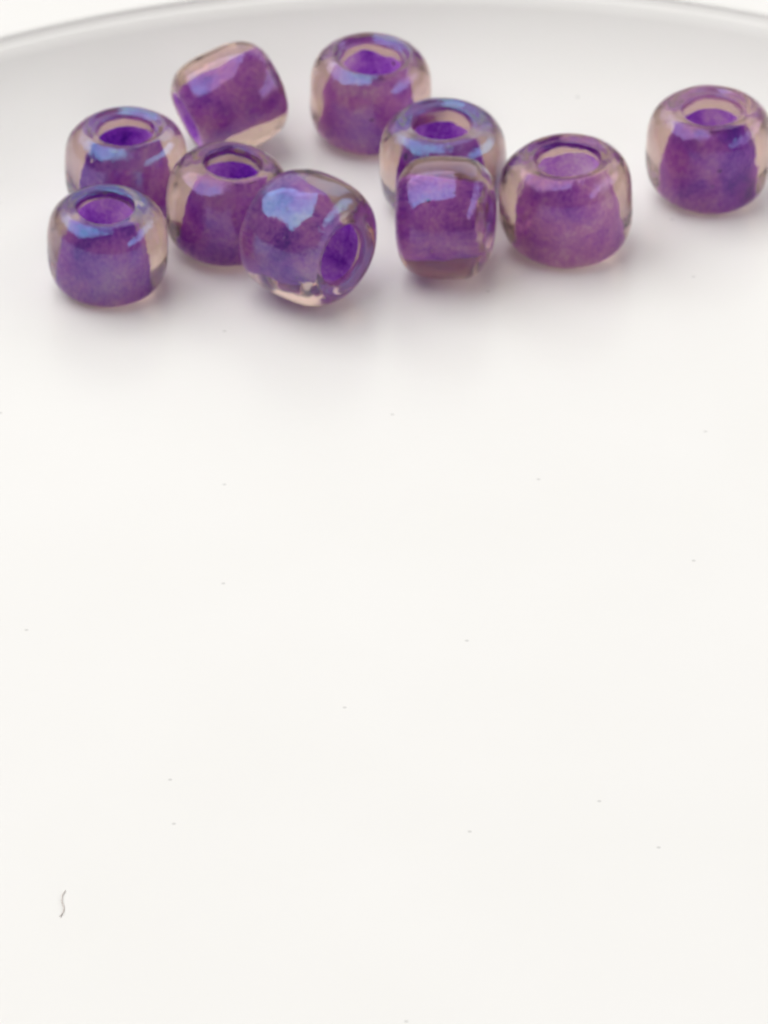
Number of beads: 10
